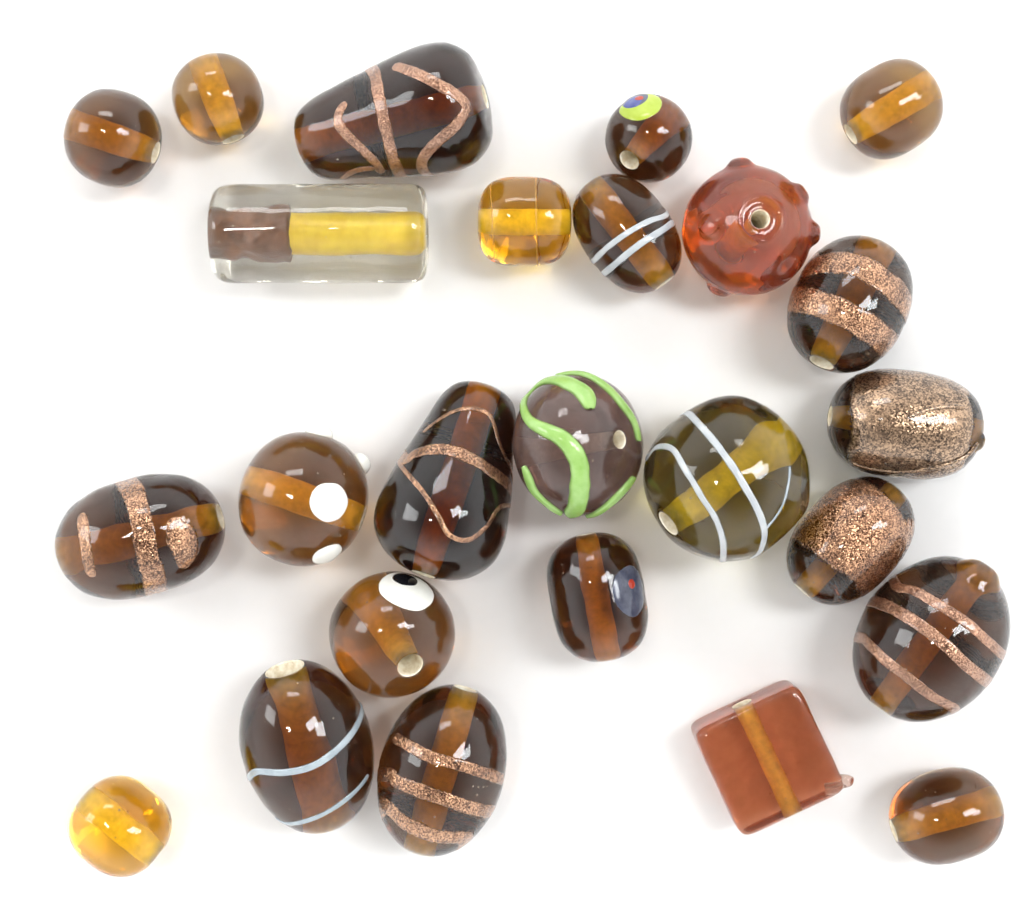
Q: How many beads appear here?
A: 25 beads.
